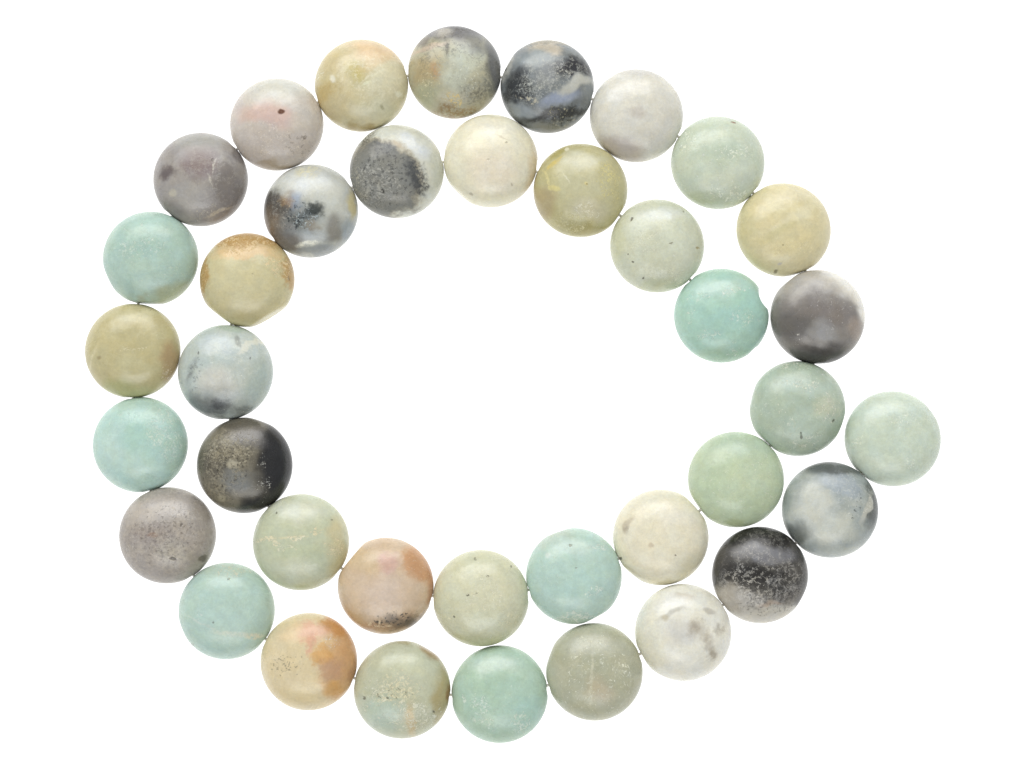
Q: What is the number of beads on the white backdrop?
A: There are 38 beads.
